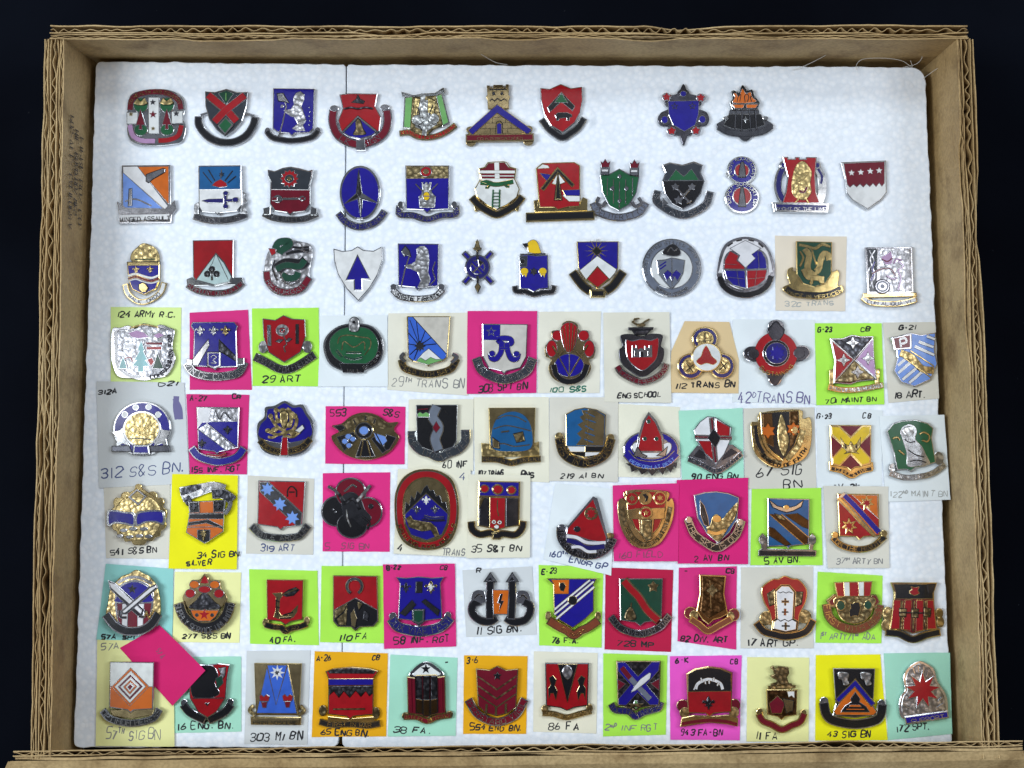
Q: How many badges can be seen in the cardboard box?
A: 92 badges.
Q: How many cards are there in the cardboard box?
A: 59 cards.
